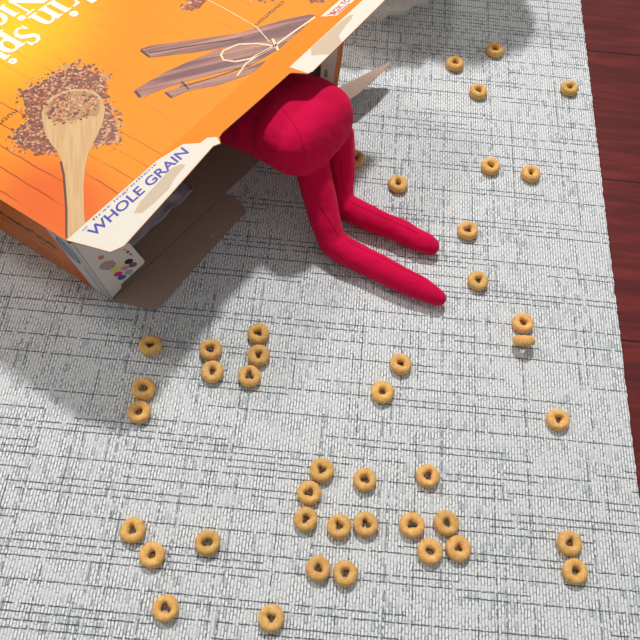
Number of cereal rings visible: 43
